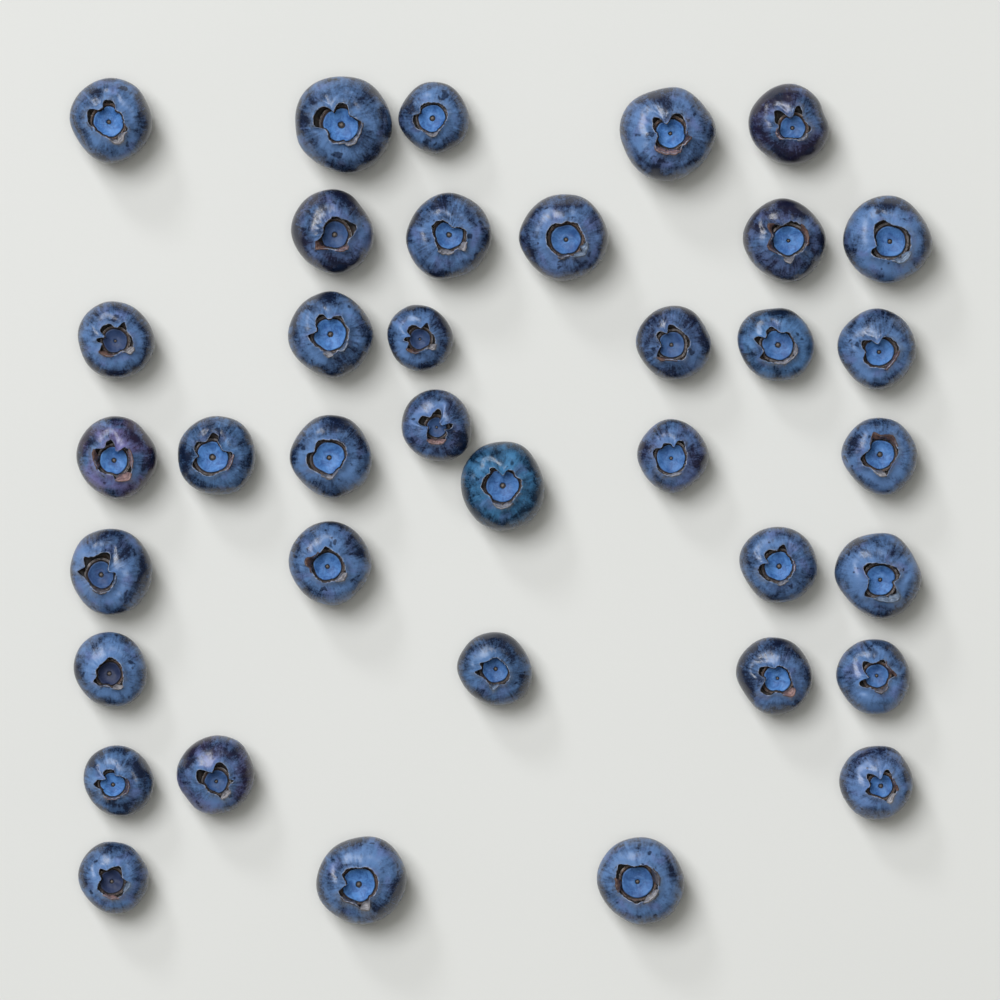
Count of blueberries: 37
